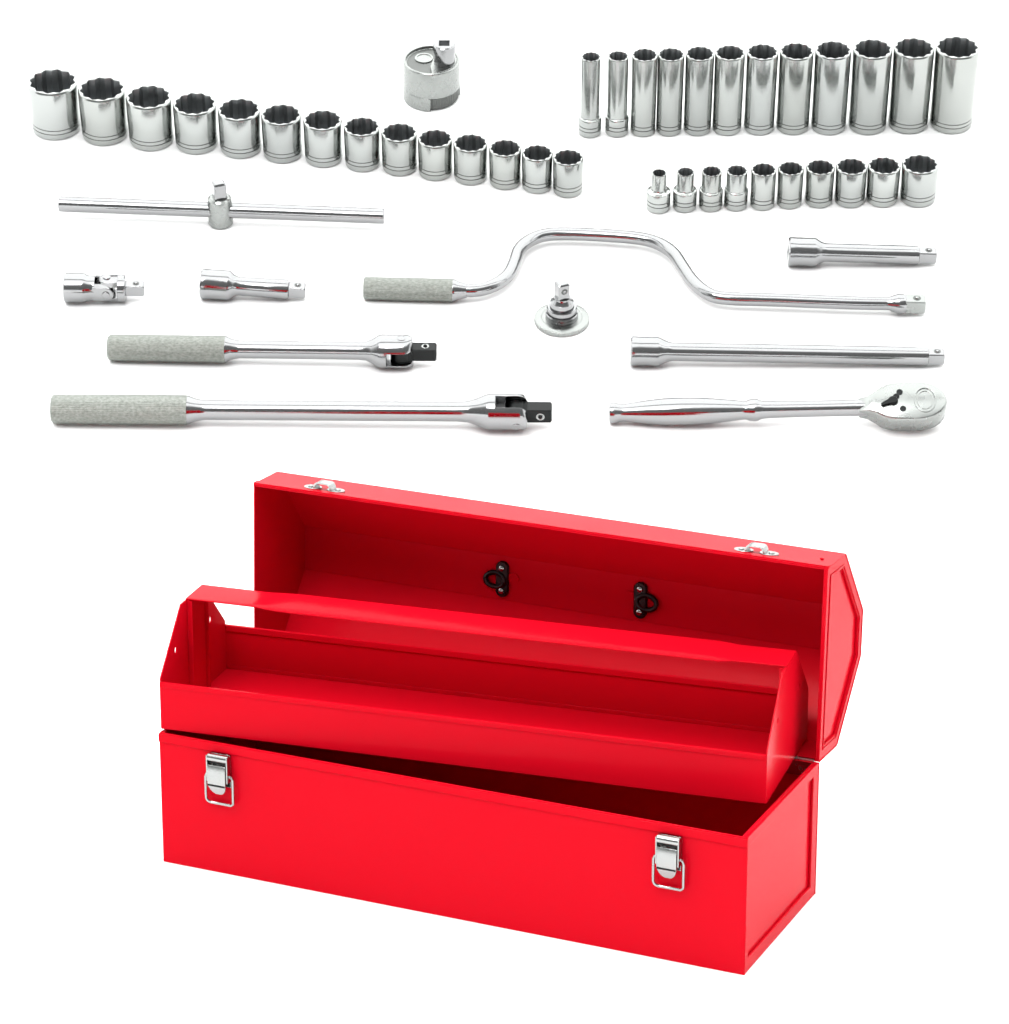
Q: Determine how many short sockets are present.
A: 24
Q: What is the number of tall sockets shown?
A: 12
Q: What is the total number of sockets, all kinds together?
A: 36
